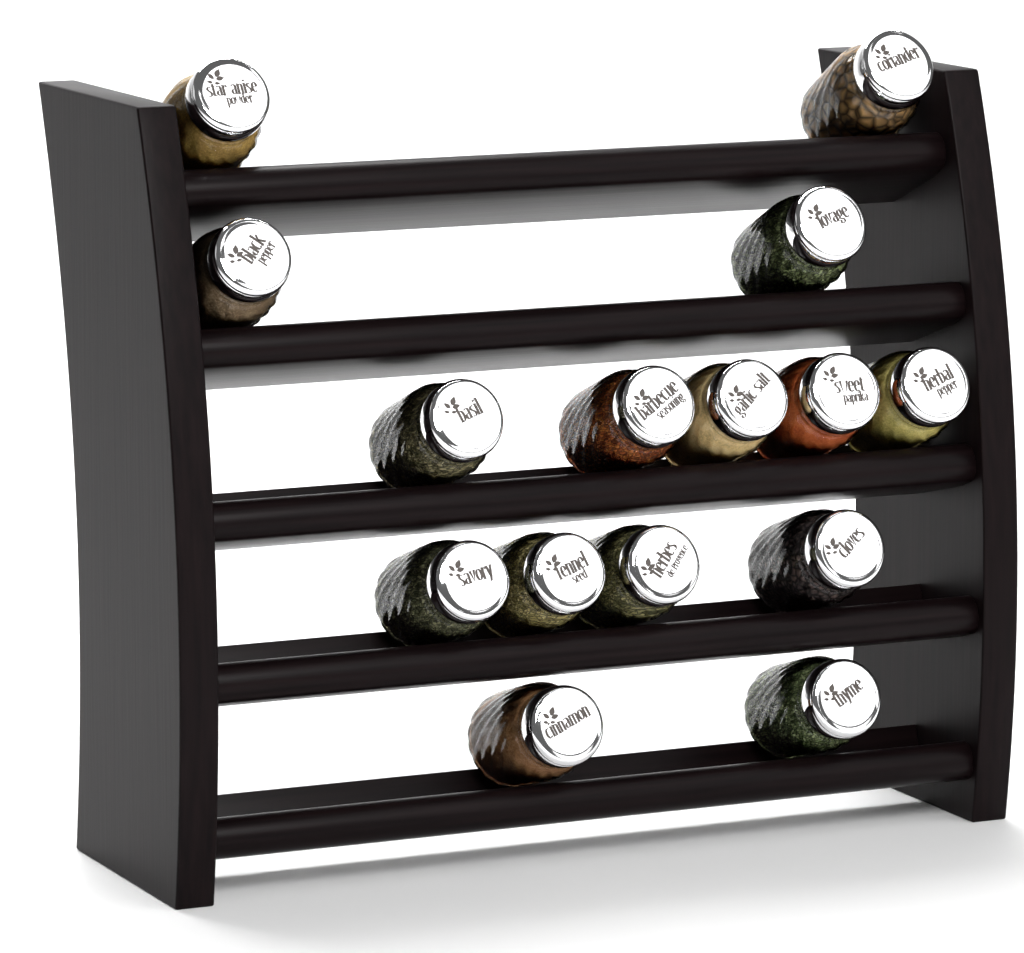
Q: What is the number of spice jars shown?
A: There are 15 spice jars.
